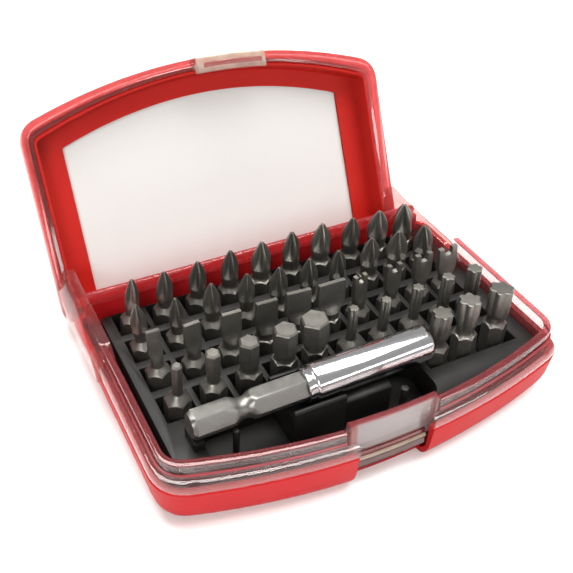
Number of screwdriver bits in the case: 43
